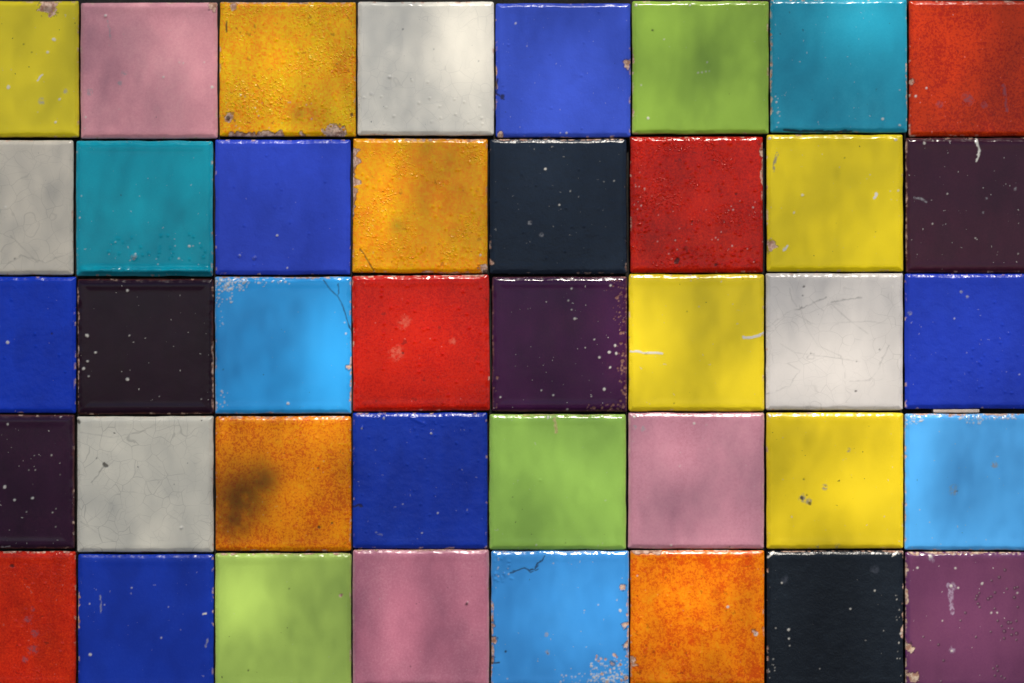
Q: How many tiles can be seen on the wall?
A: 40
